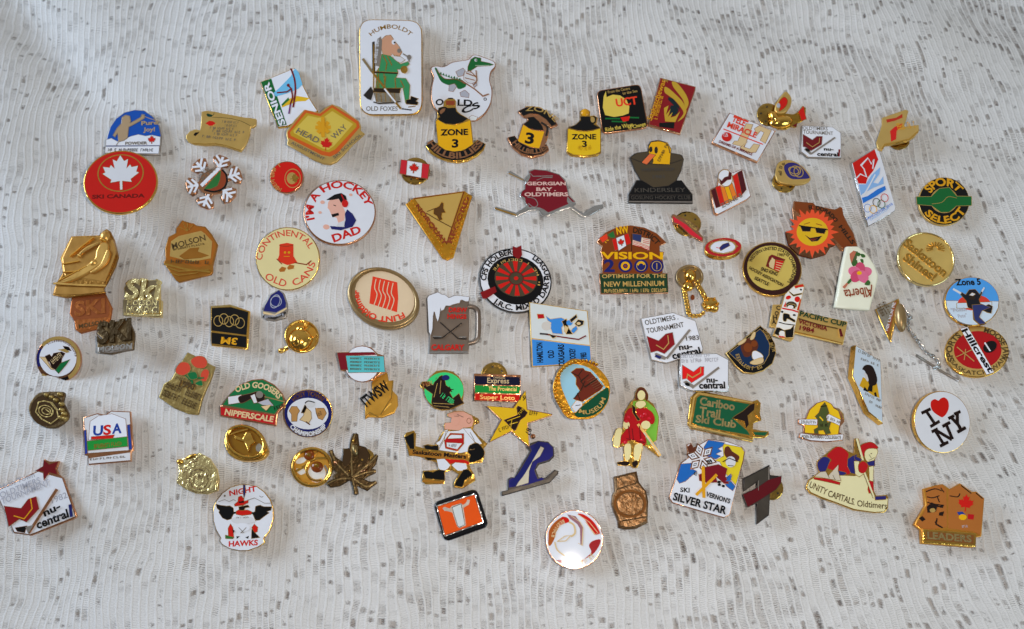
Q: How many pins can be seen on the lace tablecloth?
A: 87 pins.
